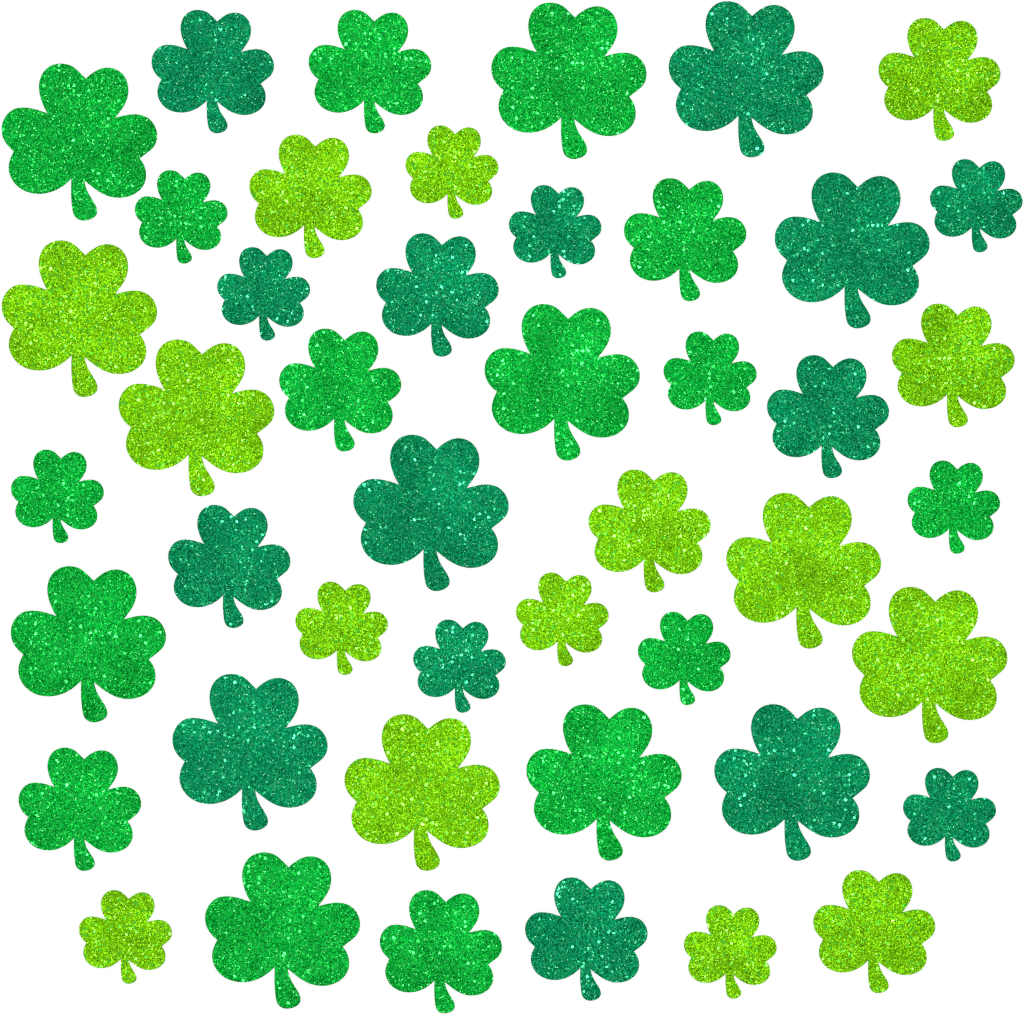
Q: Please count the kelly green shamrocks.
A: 16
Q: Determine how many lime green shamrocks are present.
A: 15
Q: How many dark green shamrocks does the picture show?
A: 15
